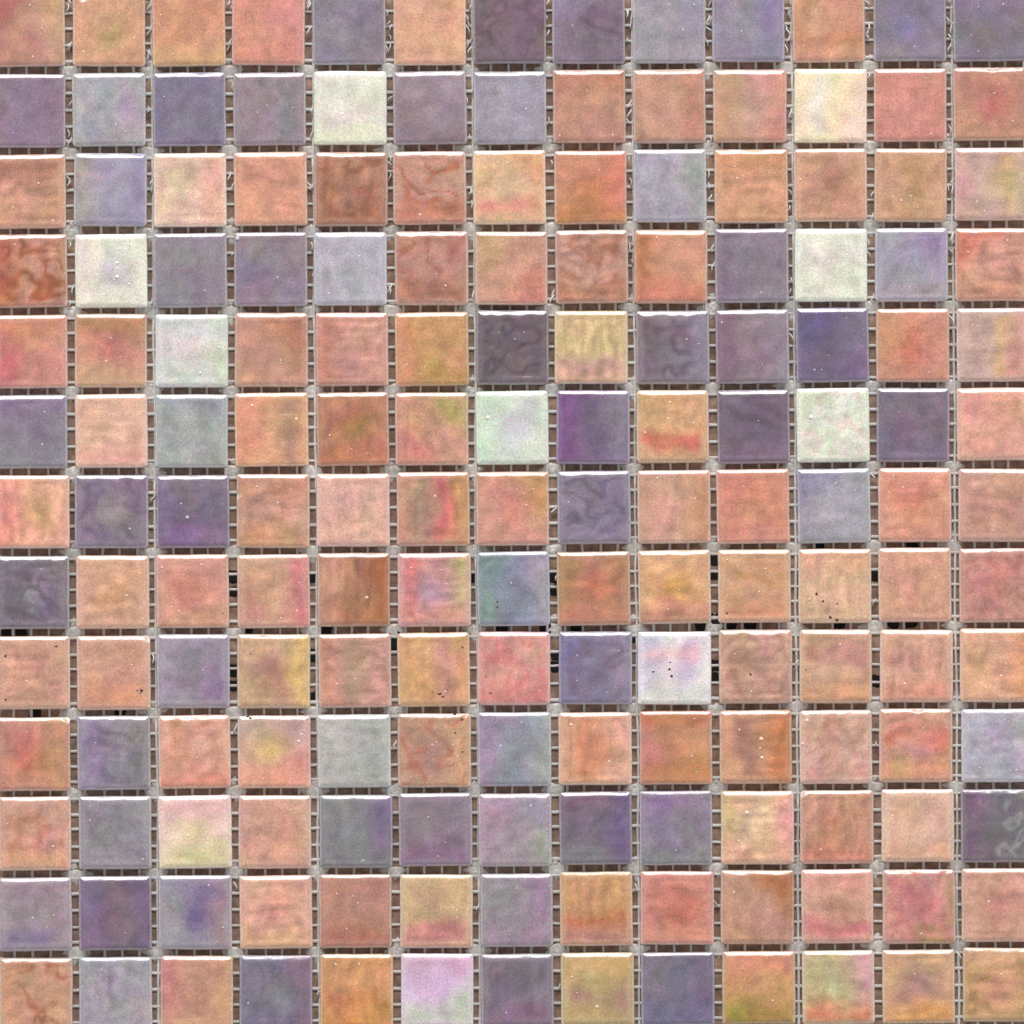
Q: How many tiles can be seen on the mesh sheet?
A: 169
